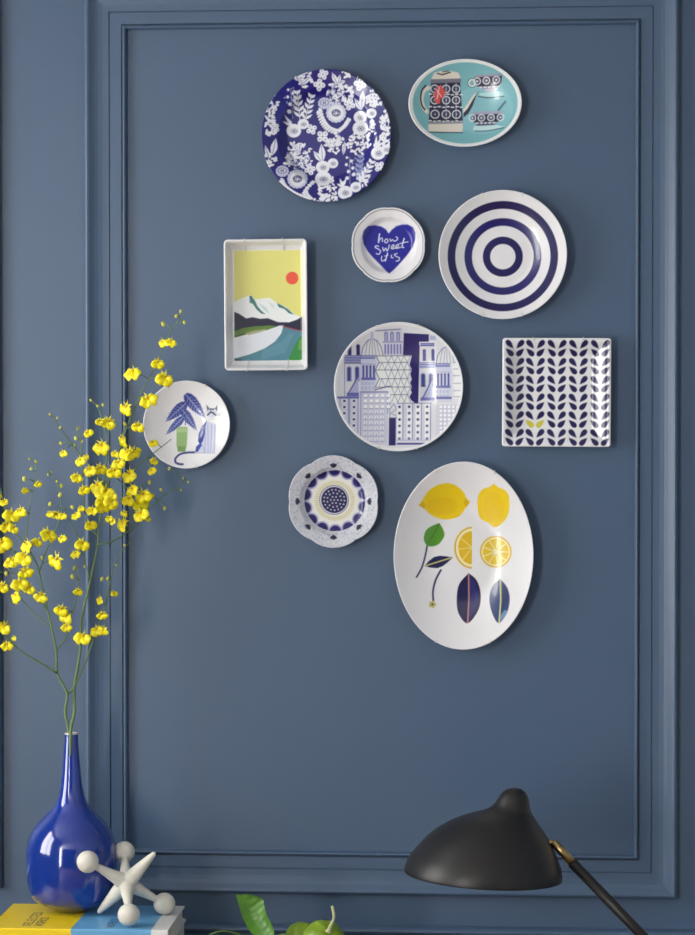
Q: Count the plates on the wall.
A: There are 10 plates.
